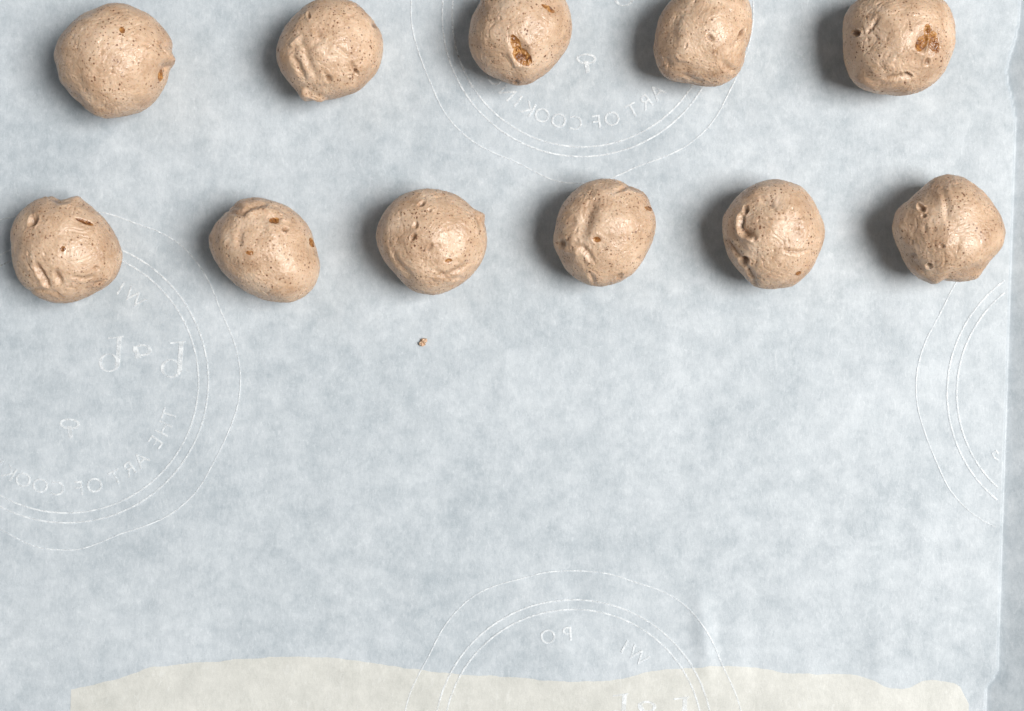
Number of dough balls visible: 11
